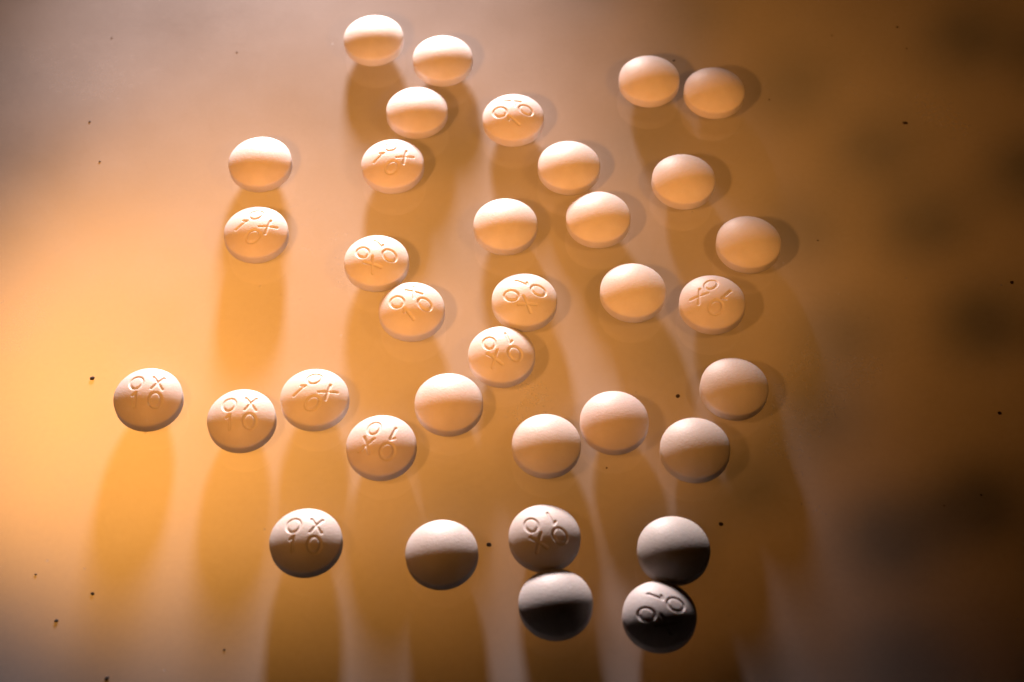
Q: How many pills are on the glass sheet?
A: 35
